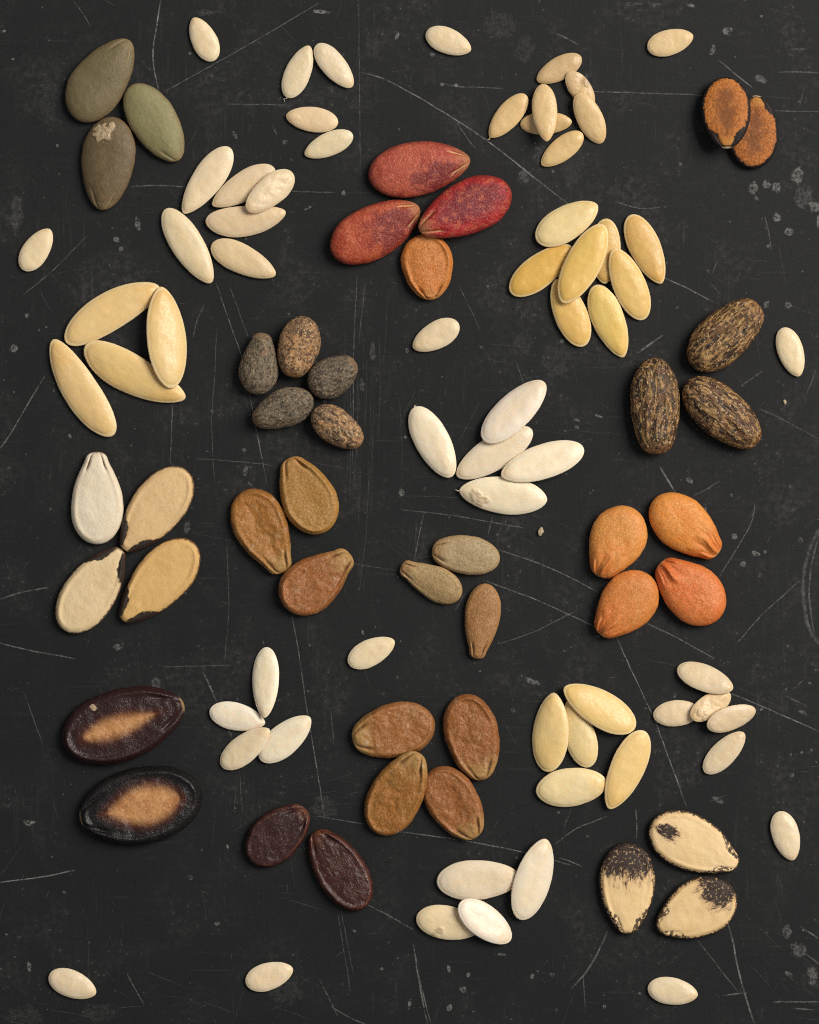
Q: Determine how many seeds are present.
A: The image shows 105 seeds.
